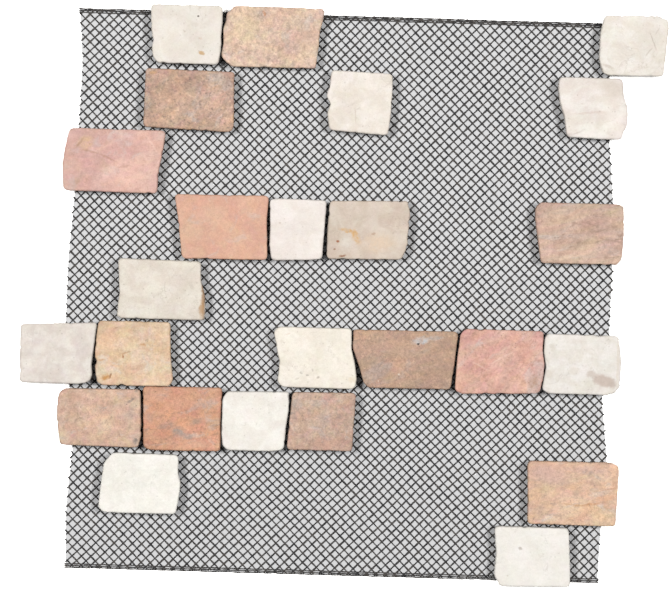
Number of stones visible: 25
